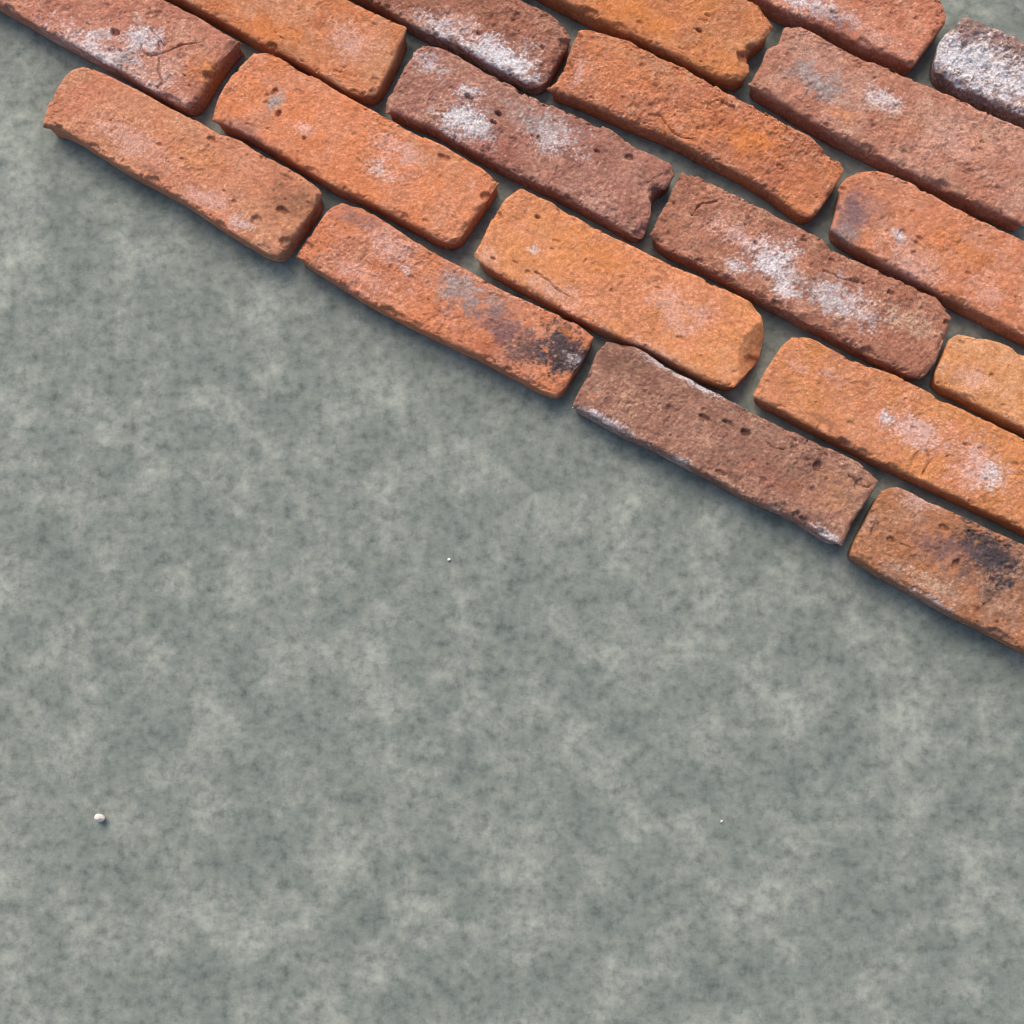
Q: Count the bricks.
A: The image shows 19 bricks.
